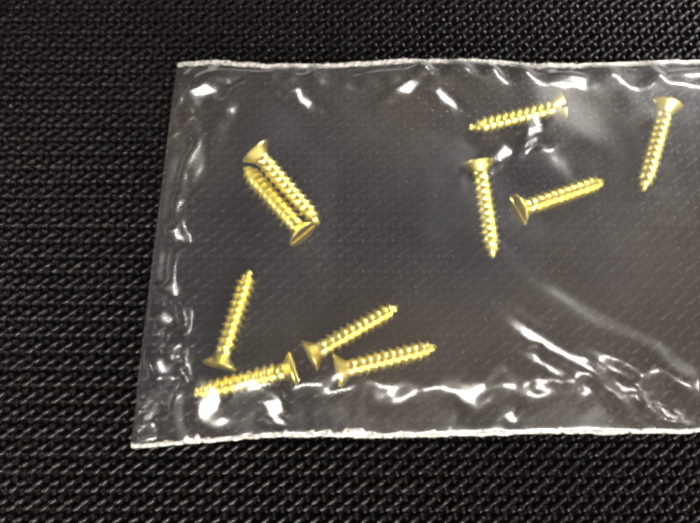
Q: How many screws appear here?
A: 10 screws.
